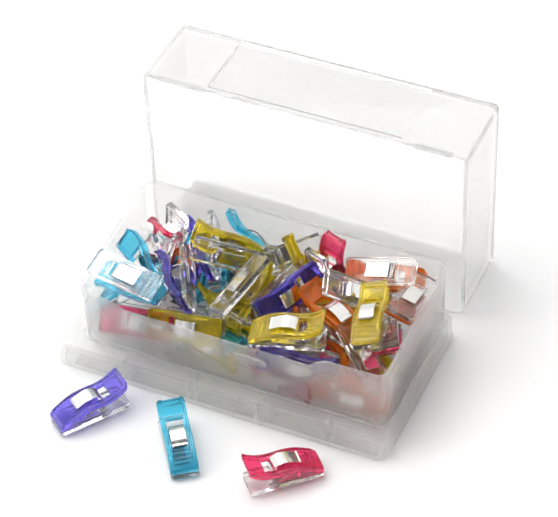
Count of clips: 43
